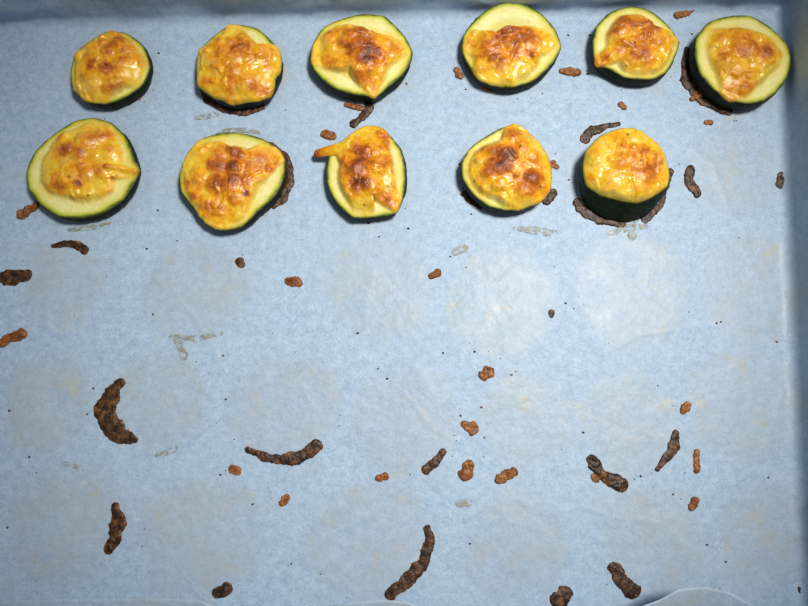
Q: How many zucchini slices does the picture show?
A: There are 11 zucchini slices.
